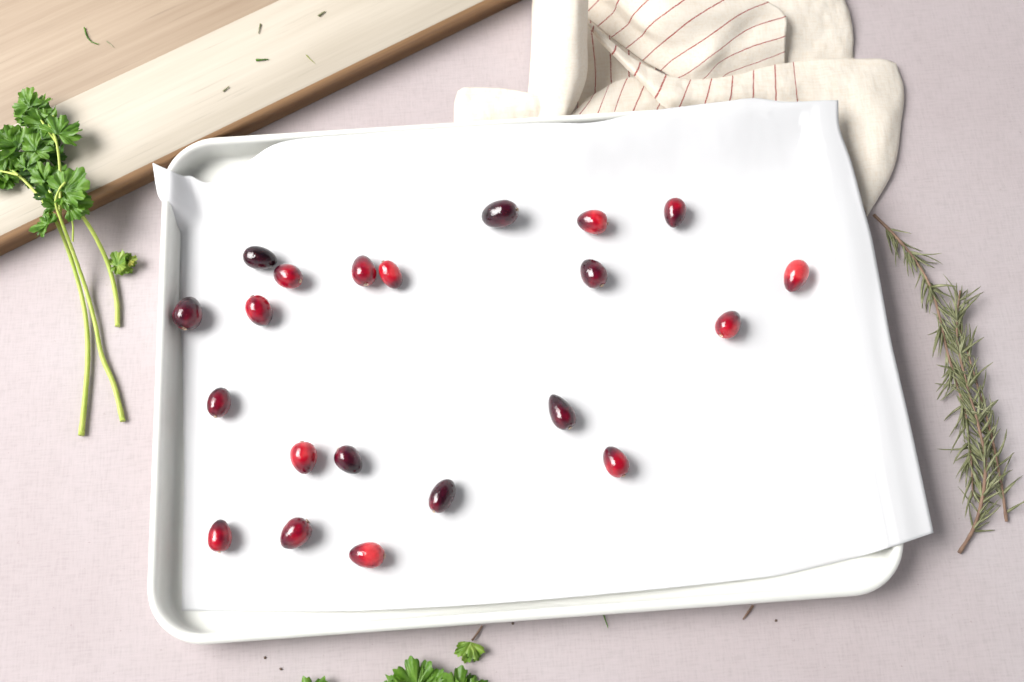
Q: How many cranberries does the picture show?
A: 21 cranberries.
